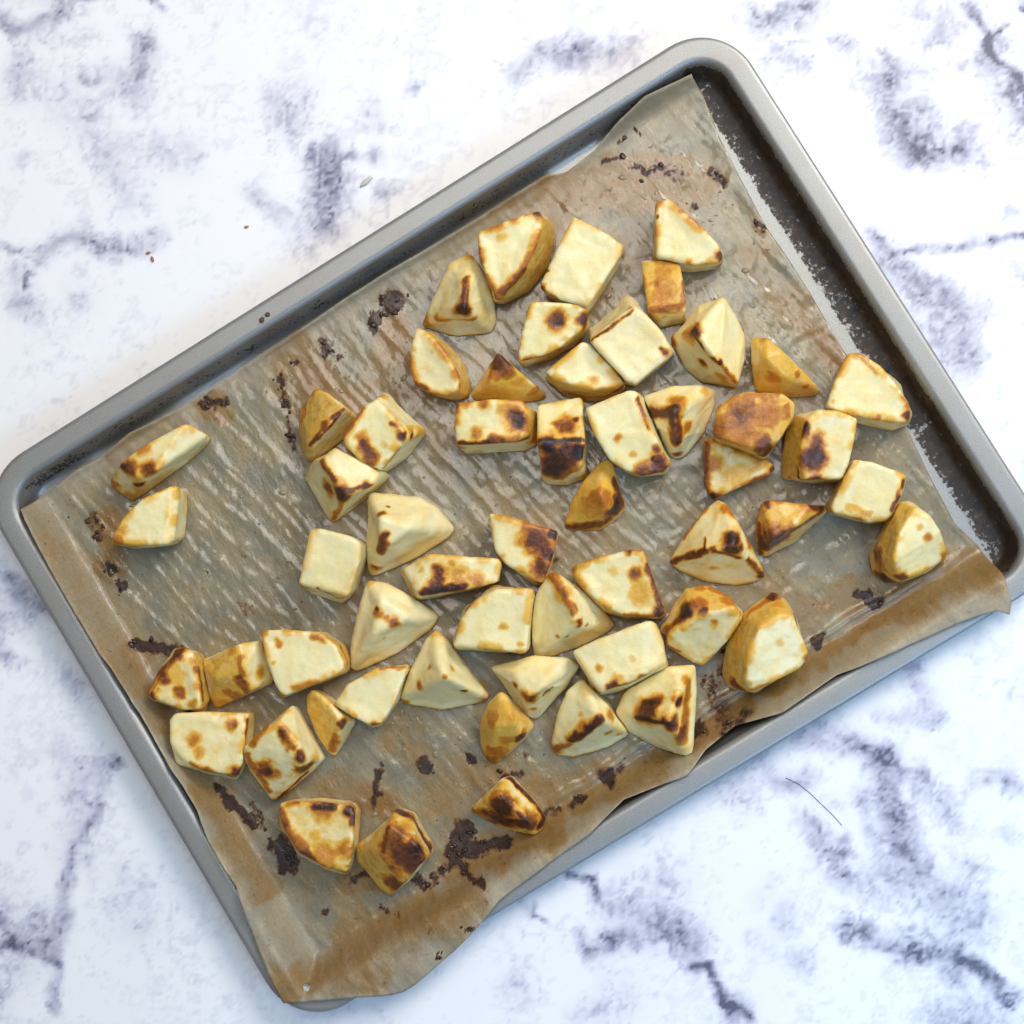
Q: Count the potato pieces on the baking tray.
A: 56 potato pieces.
